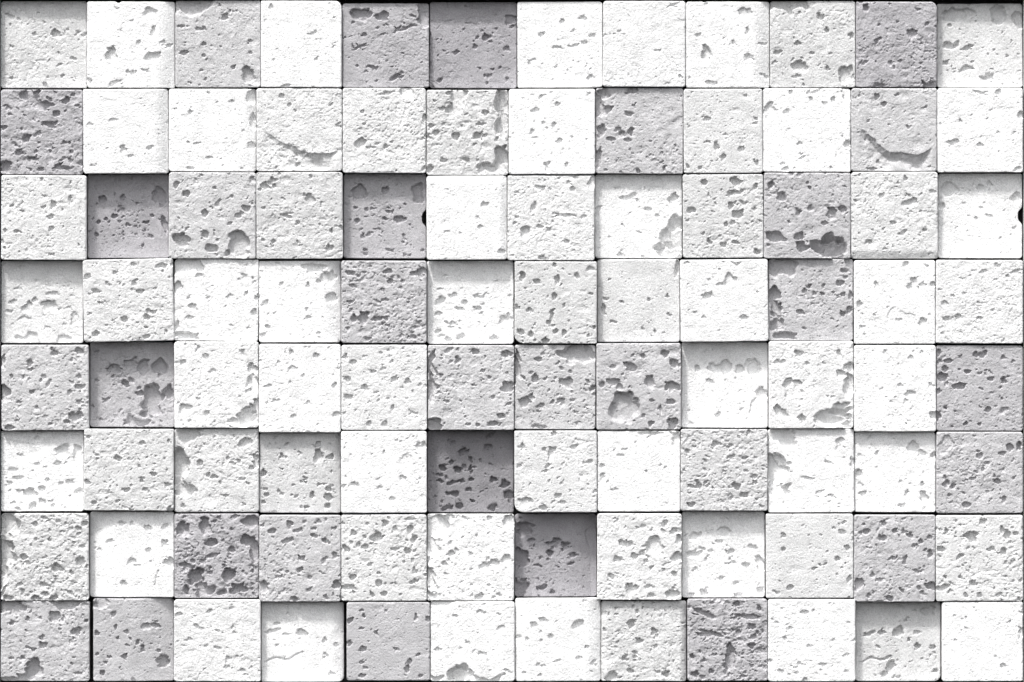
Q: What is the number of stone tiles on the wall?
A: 96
